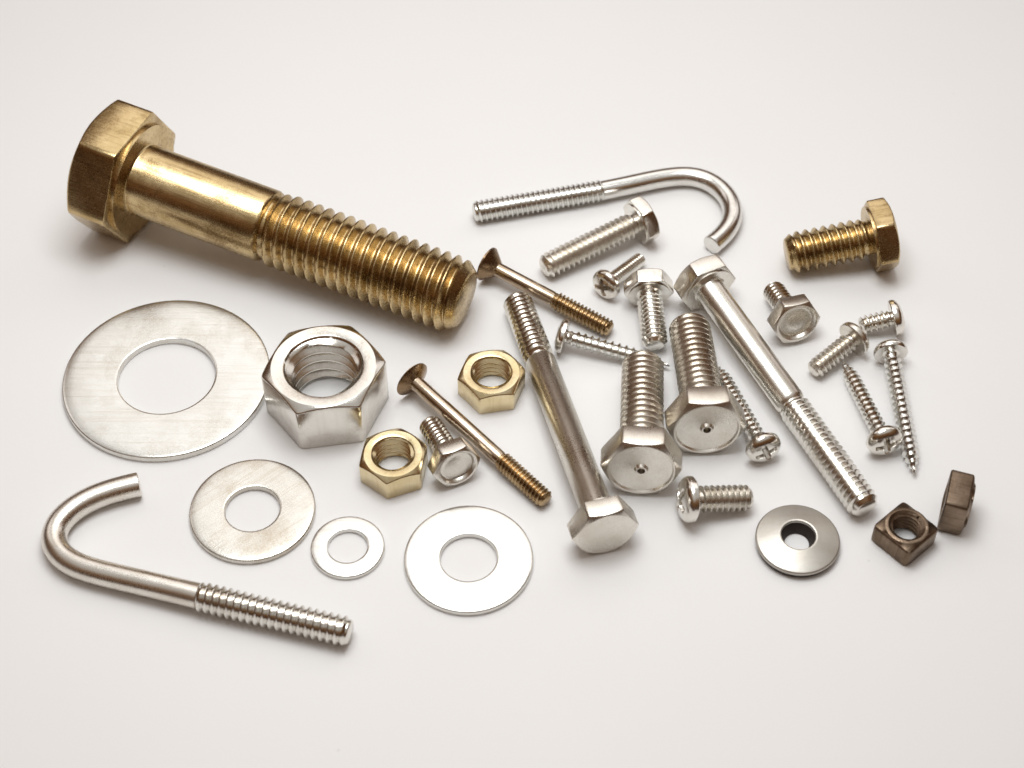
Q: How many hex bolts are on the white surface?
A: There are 10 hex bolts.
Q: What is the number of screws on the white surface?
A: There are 10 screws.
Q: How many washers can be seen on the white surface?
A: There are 5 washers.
